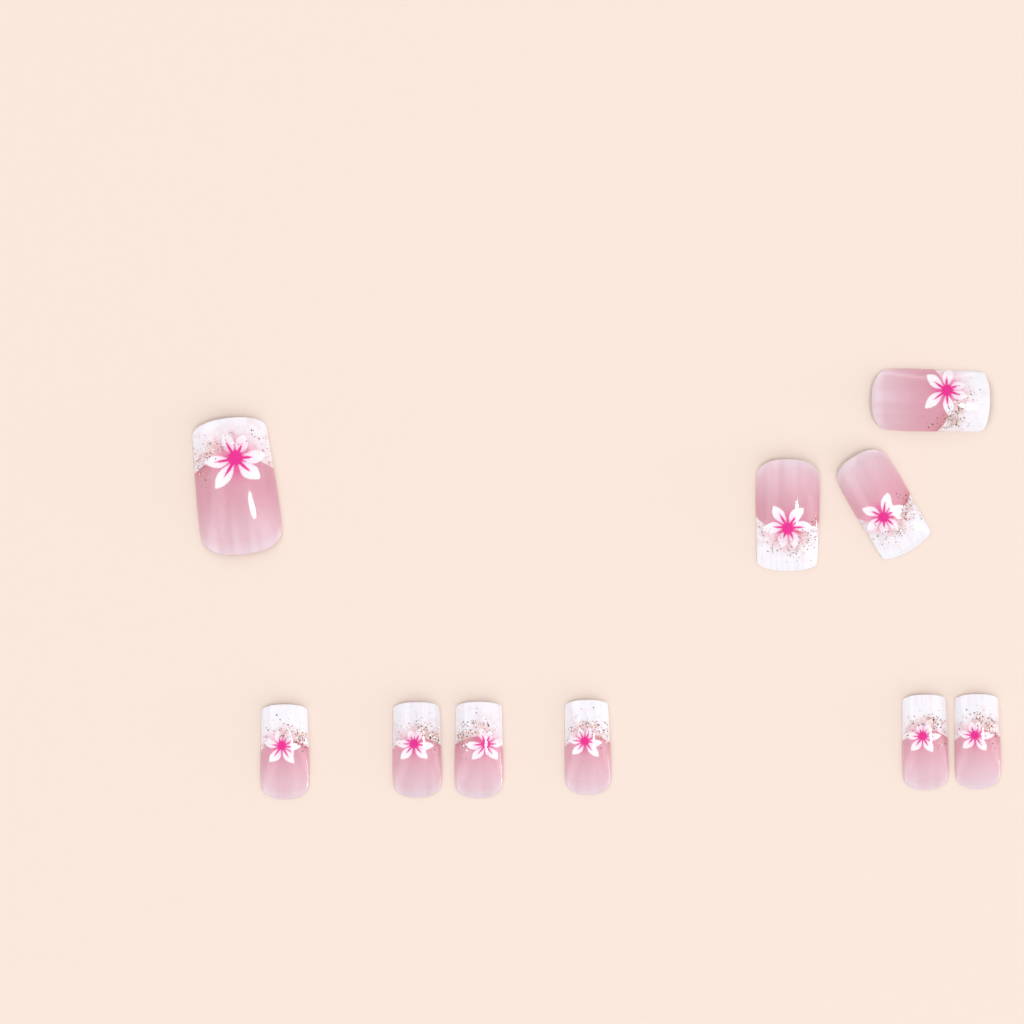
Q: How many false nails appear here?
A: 10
